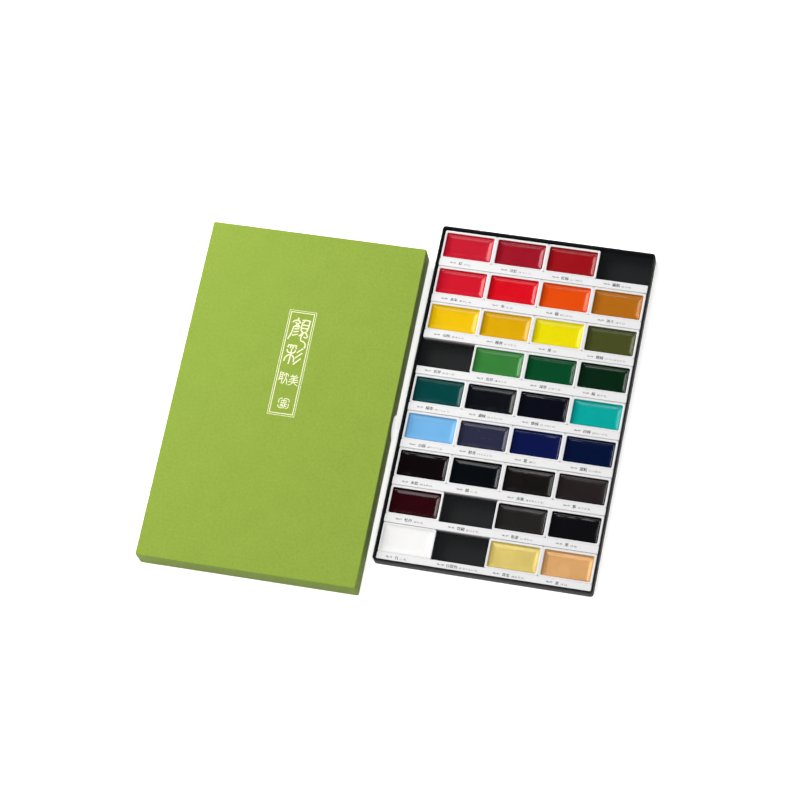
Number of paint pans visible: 32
